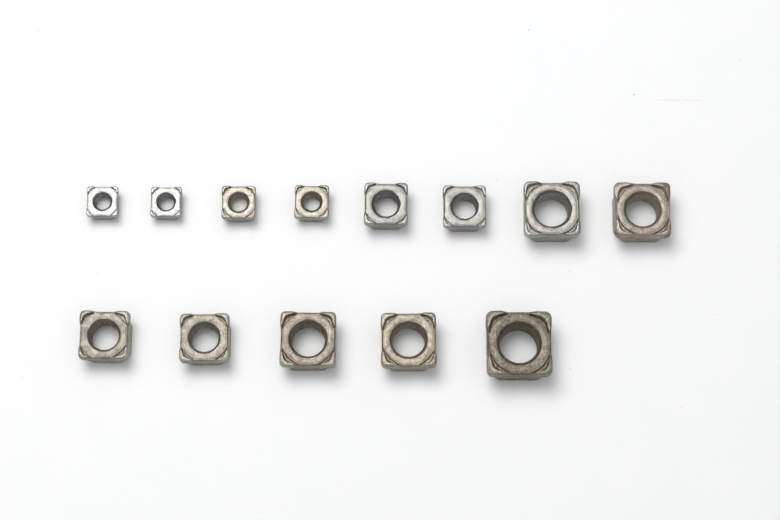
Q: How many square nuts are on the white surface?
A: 13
